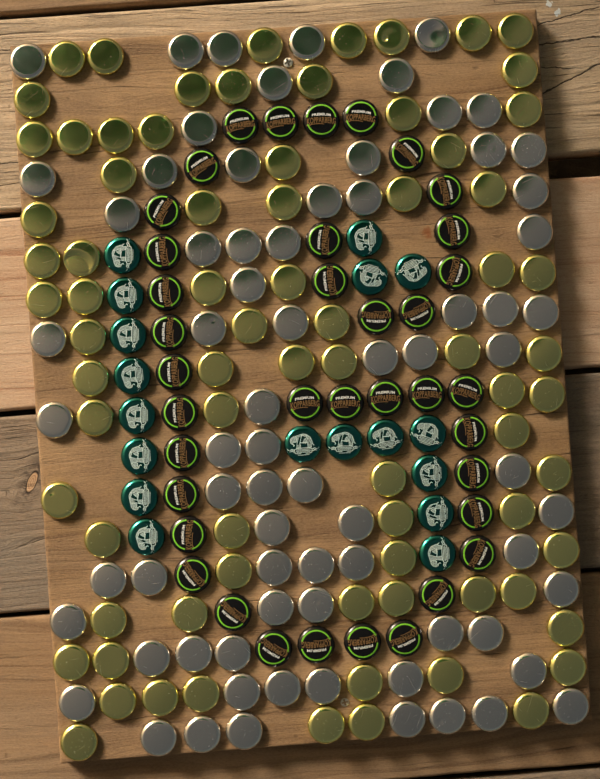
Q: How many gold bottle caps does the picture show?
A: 77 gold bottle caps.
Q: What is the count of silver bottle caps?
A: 73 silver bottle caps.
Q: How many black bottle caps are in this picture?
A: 38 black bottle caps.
